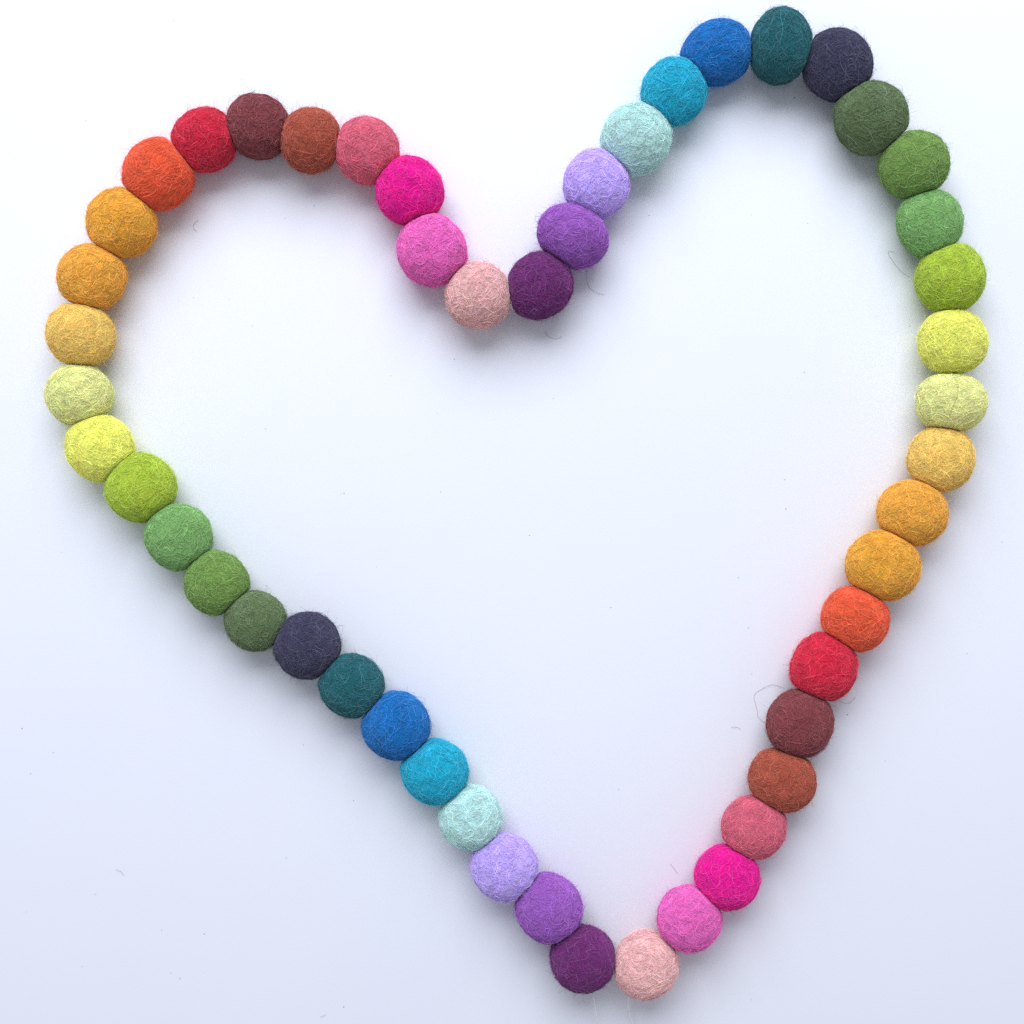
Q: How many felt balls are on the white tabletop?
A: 50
